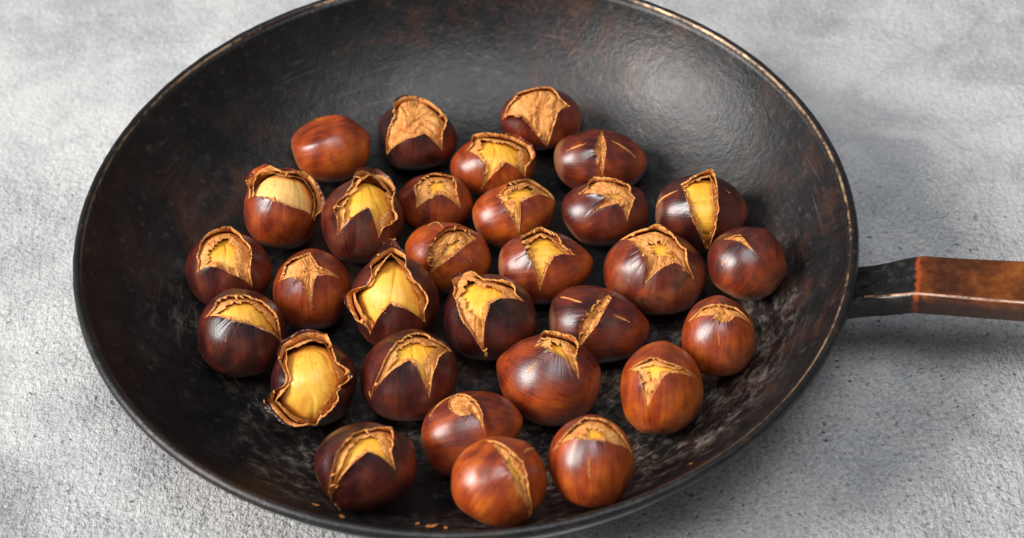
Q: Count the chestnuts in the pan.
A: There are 30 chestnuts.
